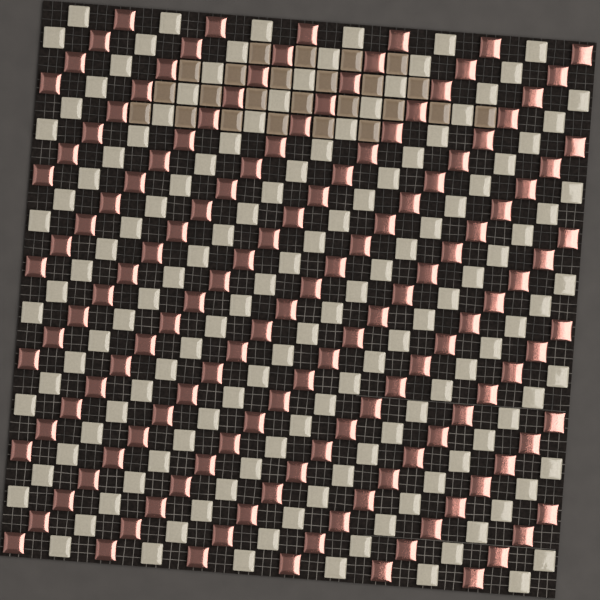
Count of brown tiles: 24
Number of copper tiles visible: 144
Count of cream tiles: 144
